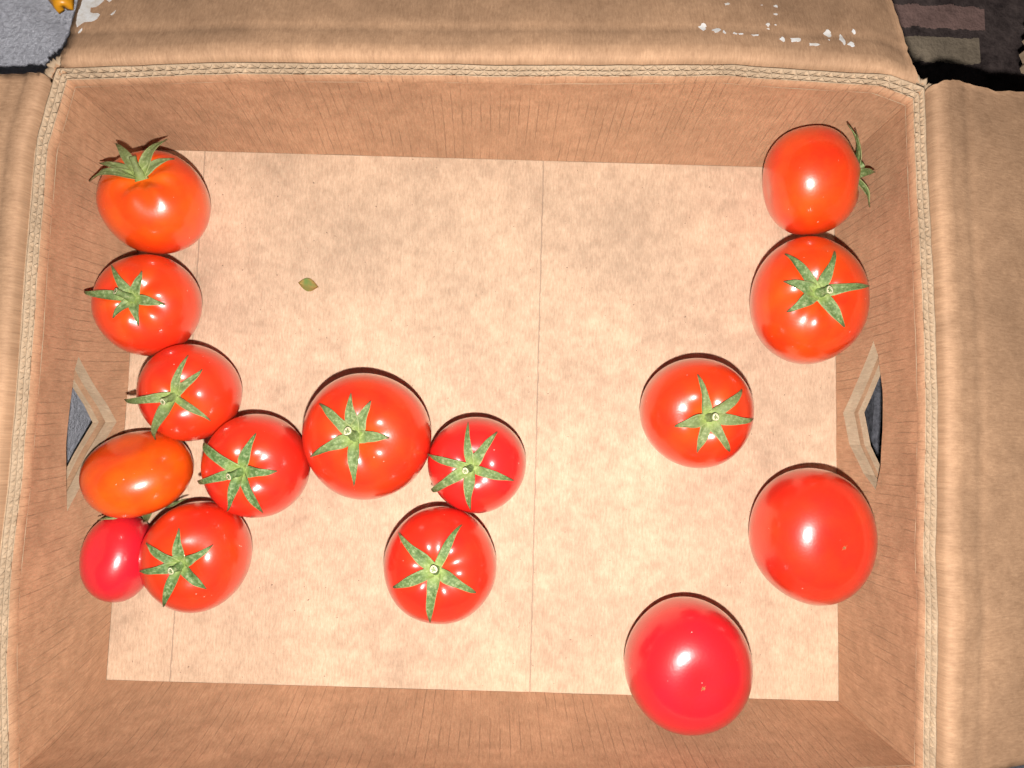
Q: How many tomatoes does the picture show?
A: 15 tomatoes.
